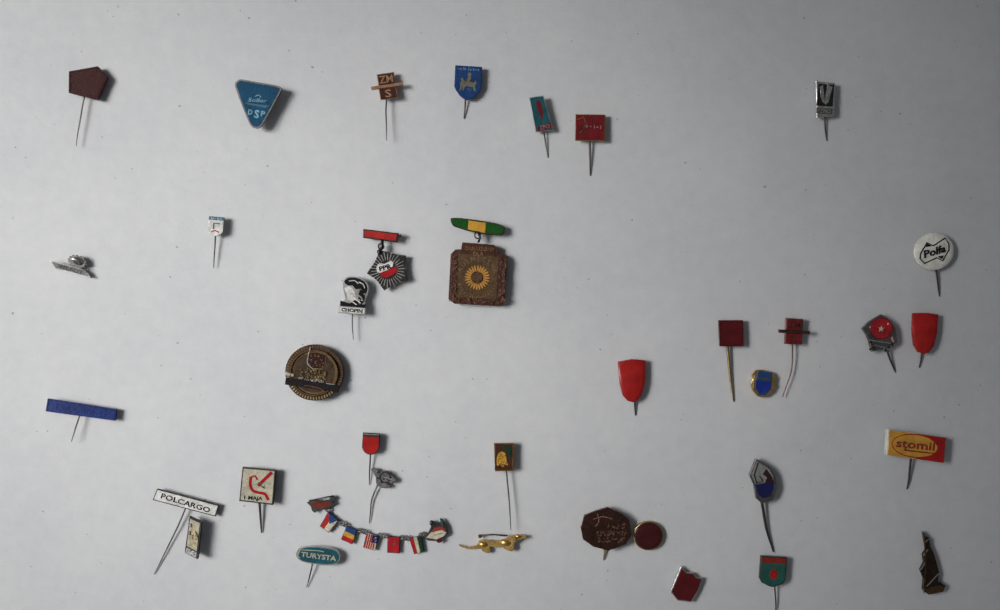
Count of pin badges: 36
